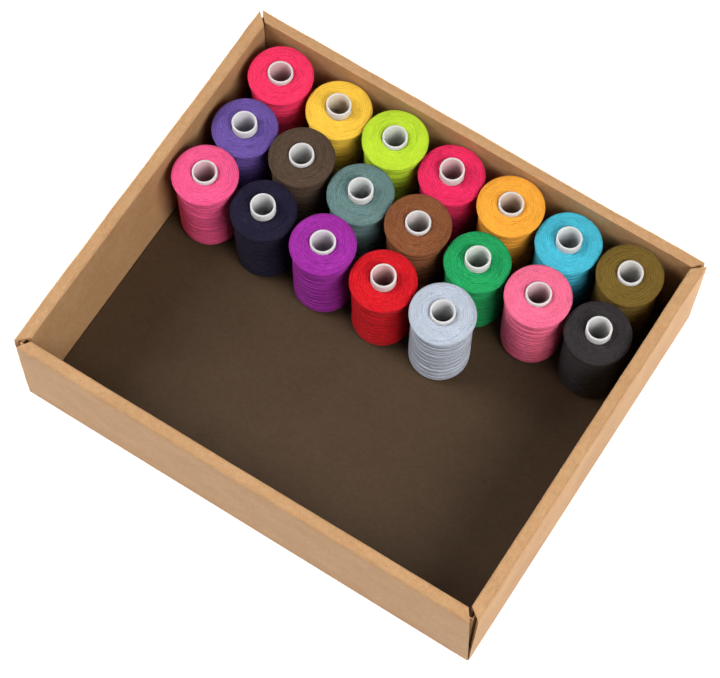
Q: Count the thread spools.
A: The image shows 19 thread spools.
